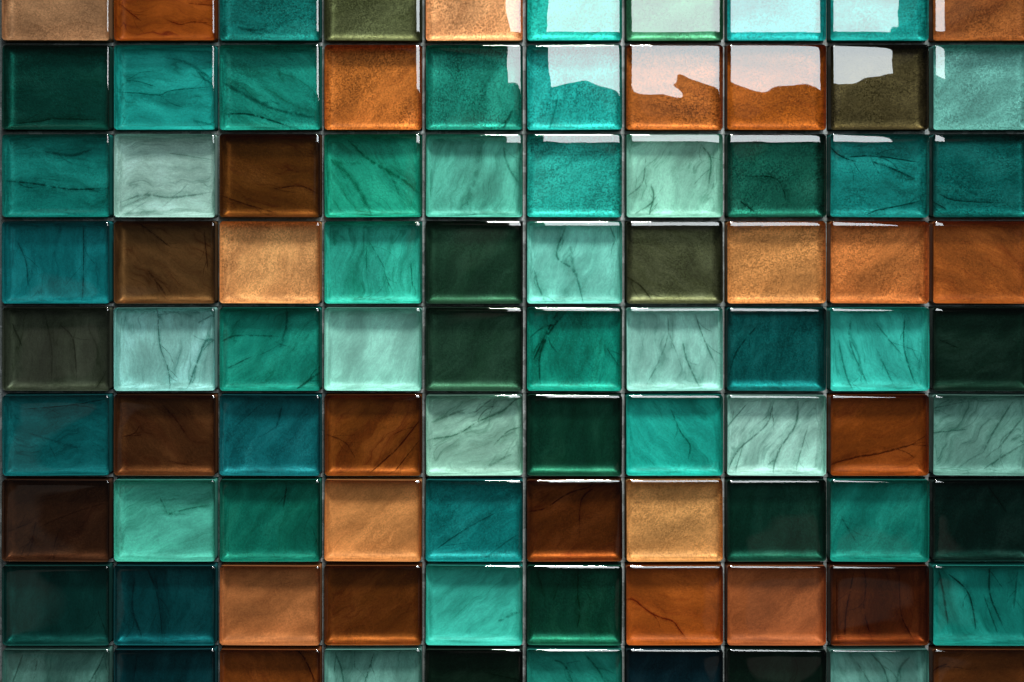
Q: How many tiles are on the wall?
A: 90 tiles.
